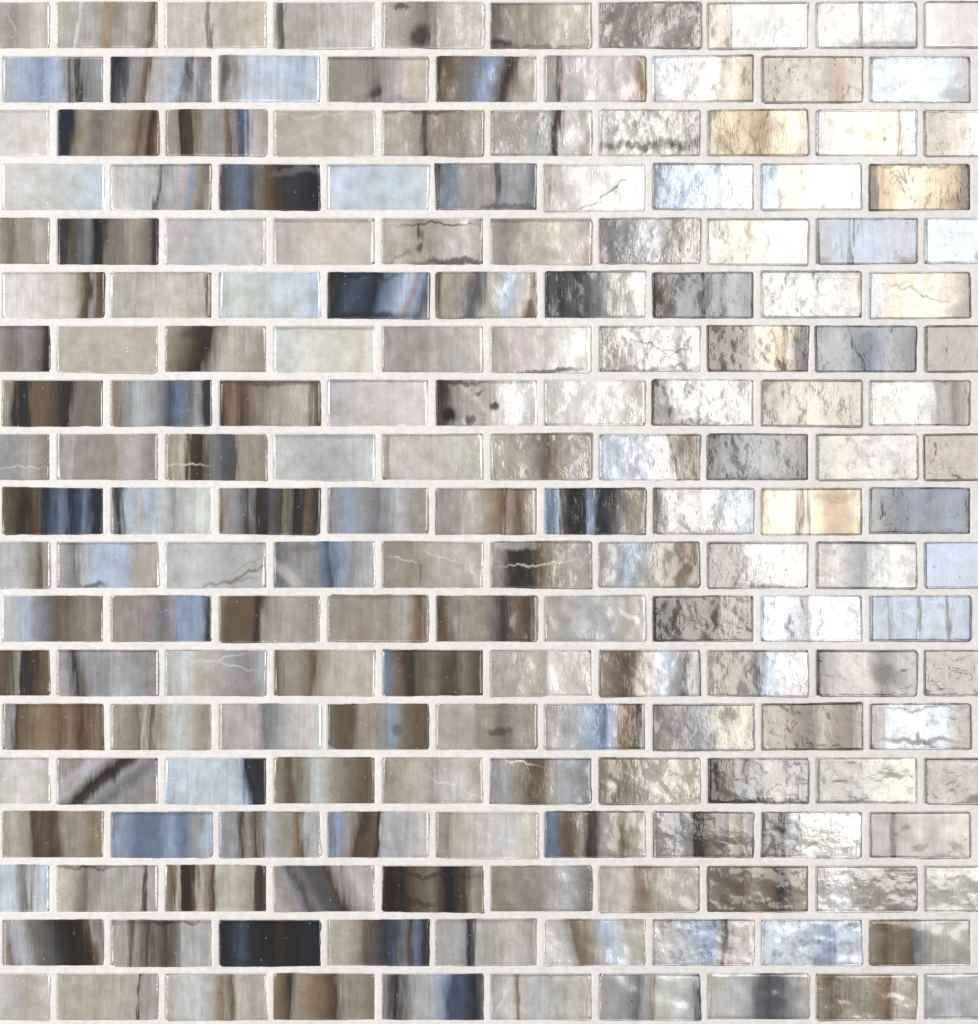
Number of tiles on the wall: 181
